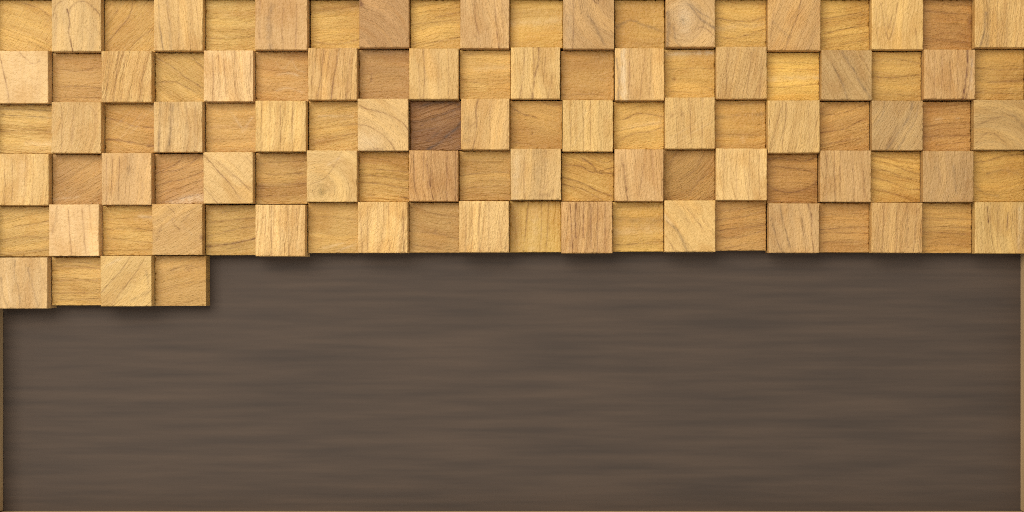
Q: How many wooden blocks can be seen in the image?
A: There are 104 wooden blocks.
